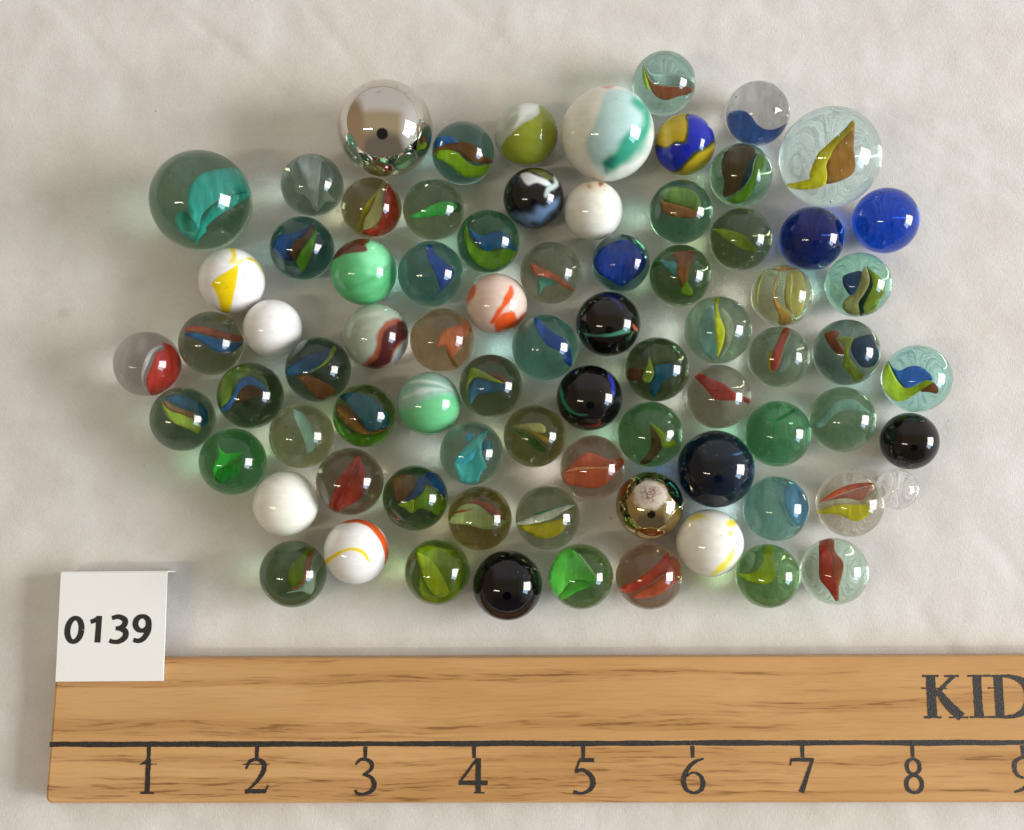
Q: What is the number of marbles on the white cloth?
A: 78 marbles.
